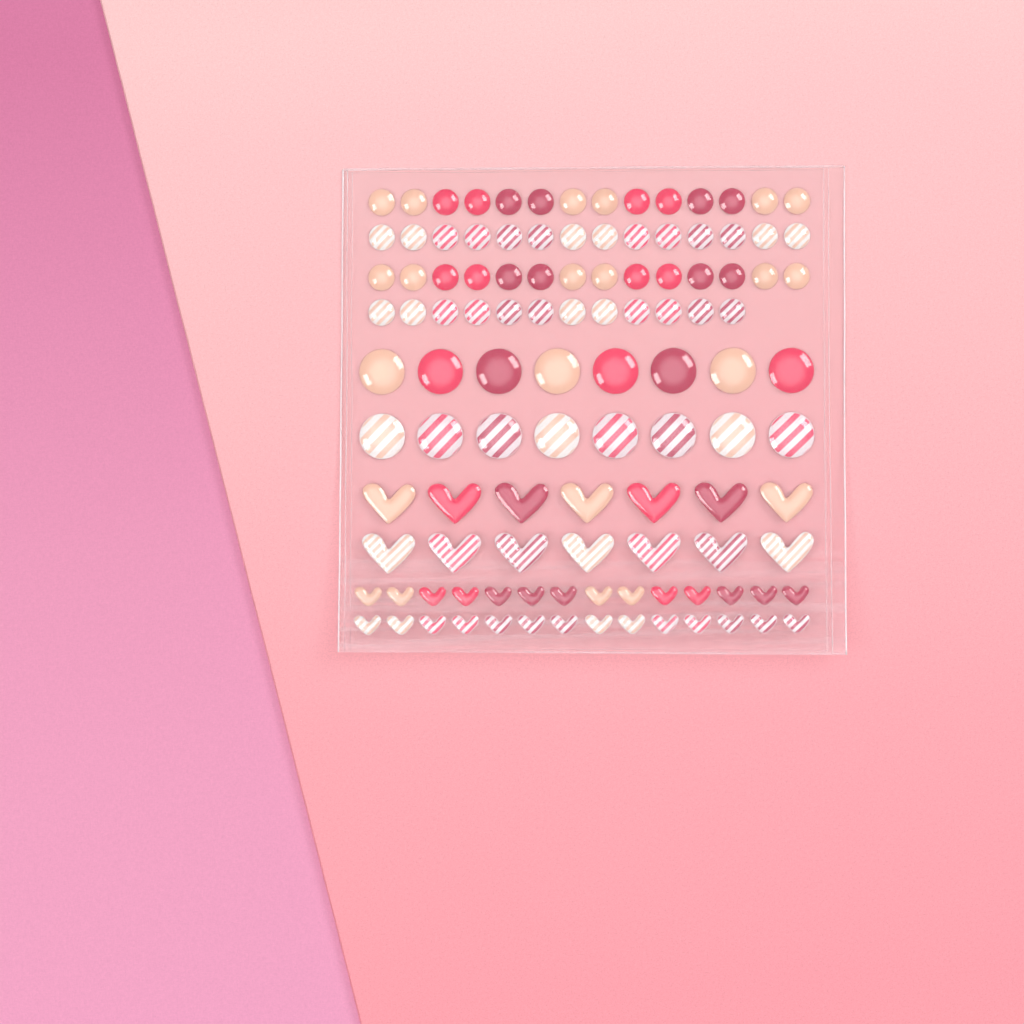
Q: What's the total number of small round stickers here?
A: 54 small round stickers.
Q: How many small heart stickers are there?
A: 28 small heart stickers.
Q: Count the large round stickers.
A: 16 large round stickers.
